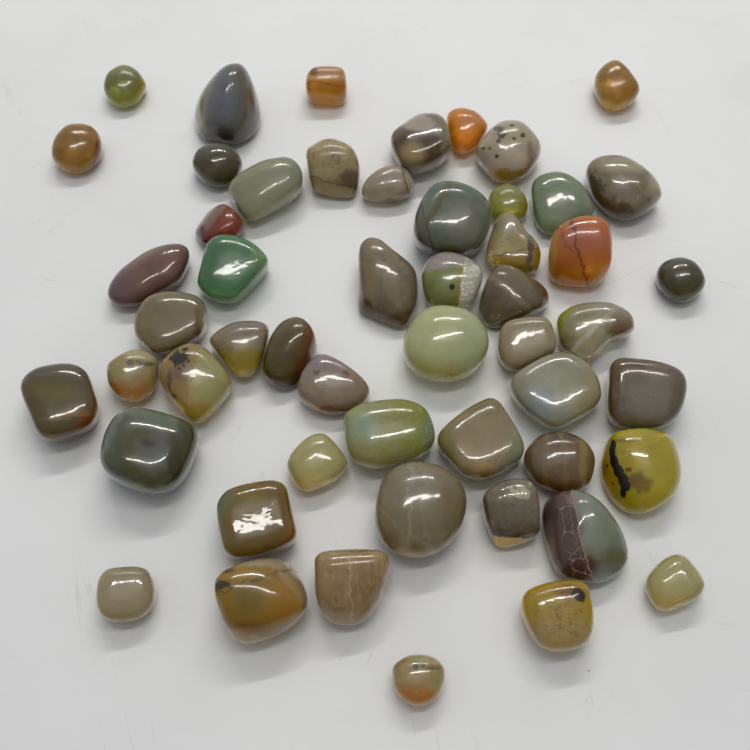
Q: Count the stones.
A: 53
